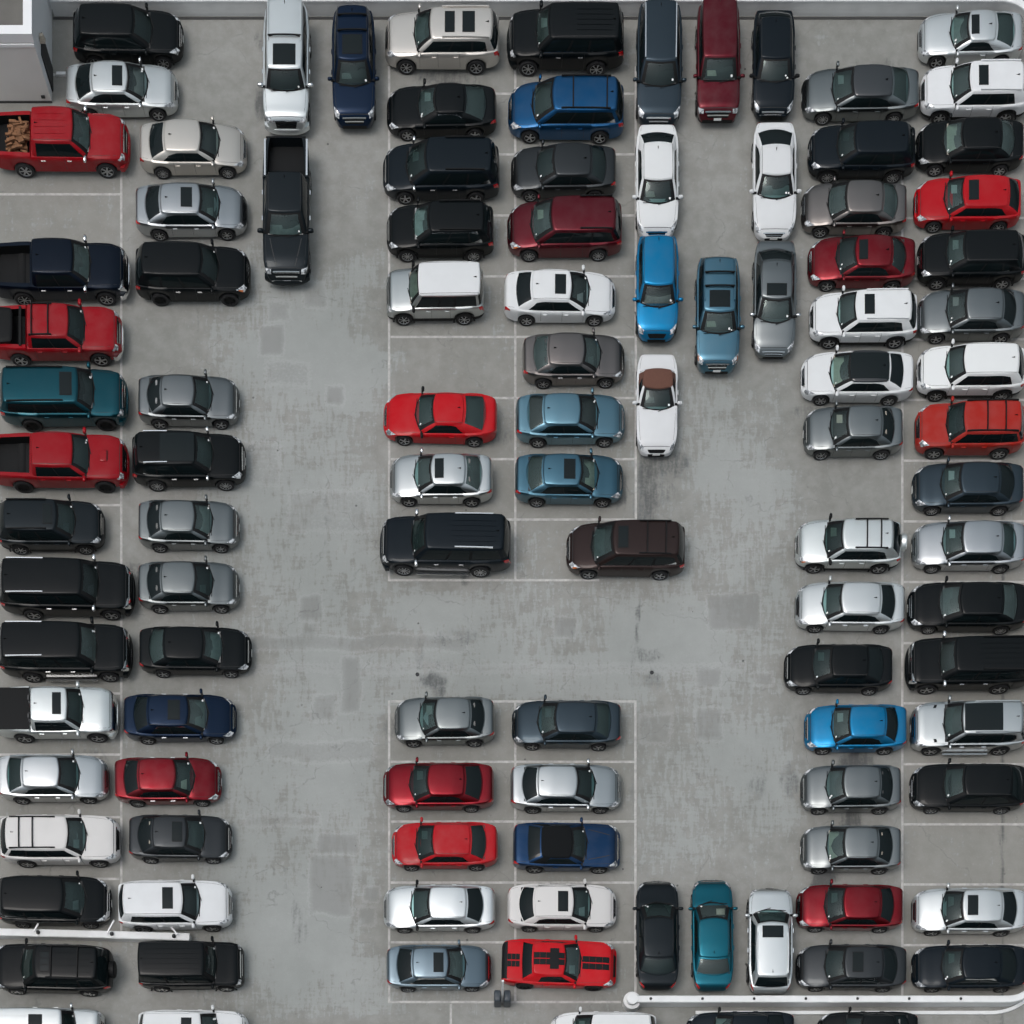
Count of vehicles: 106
